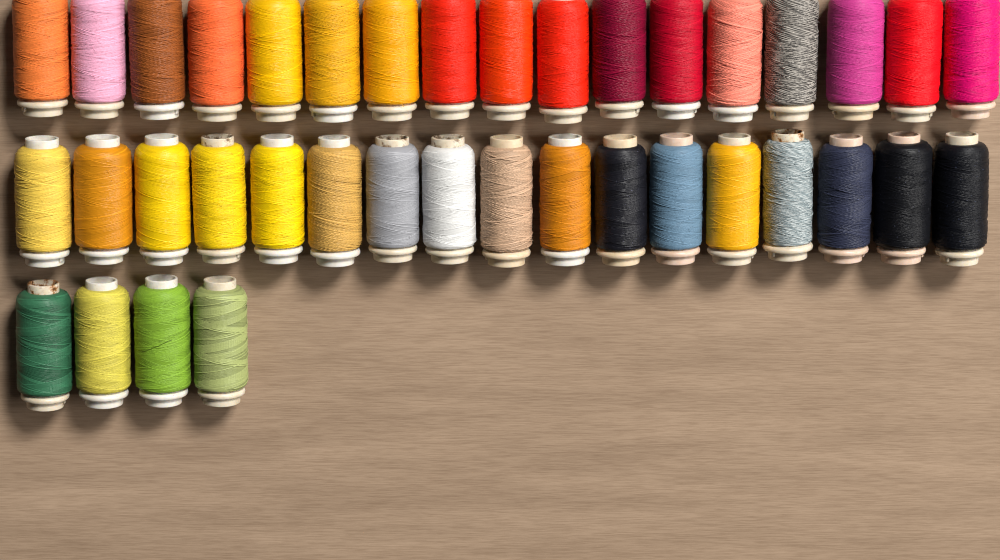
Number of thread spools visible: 38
